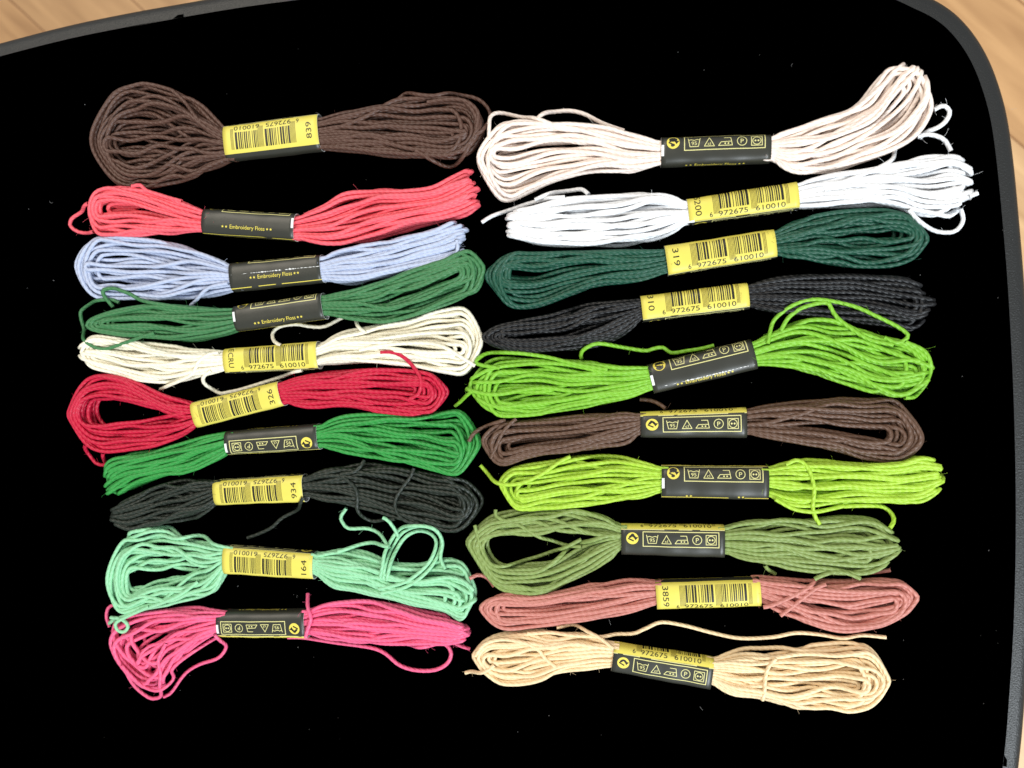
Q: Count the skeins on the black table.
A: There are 20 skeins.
